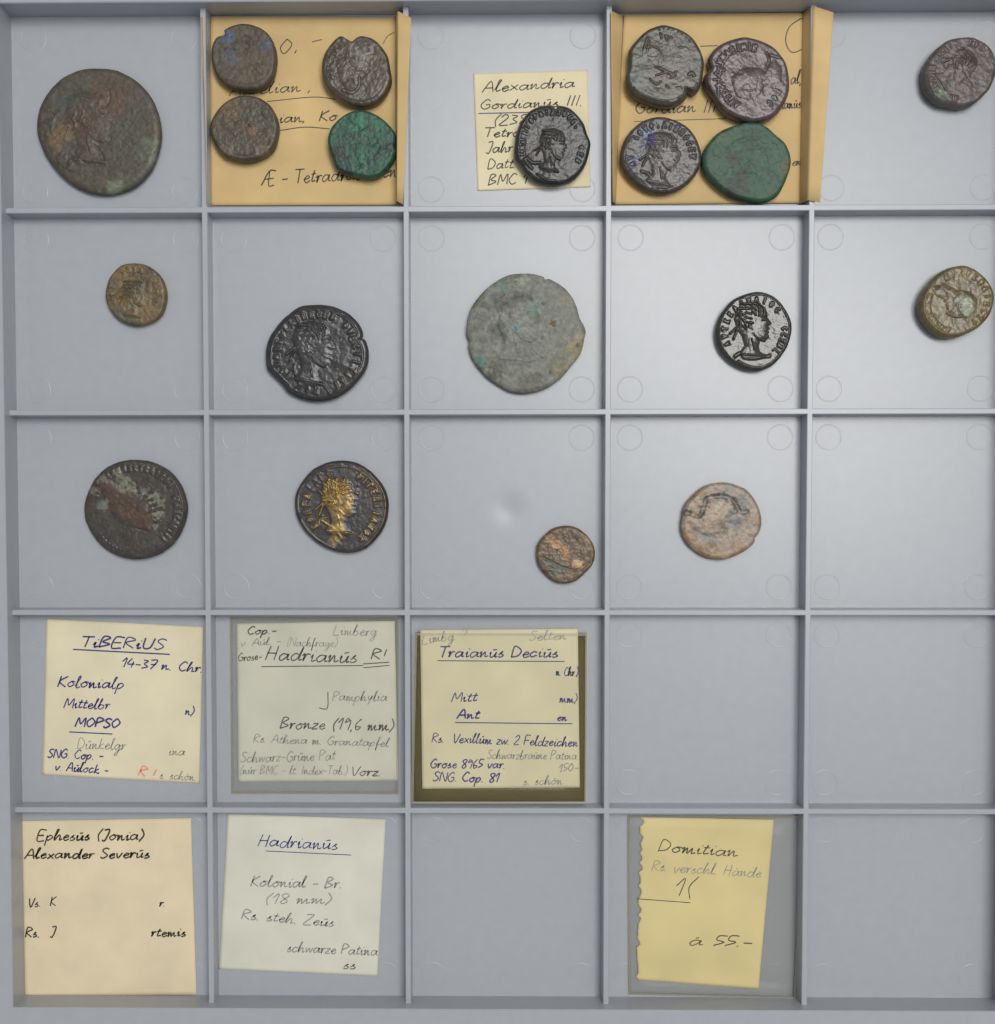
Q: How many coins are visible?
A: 20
